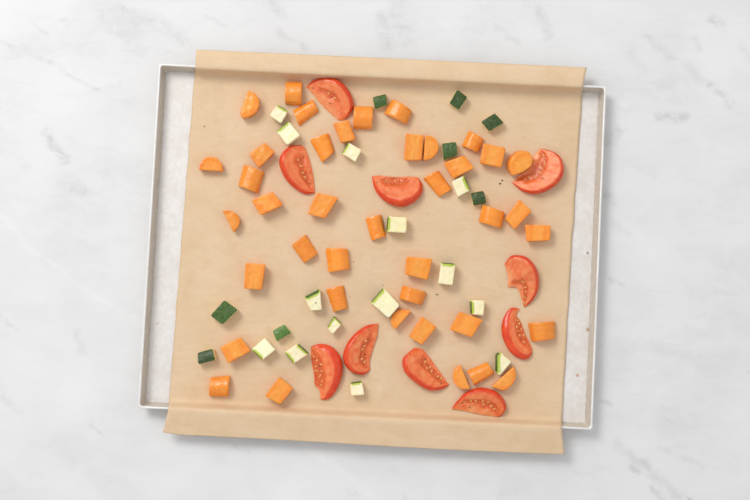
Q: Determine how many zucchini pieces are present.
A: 22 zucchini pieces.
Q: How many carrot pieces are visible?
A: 40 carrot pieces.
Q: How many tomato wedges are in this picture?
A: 10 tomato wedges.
